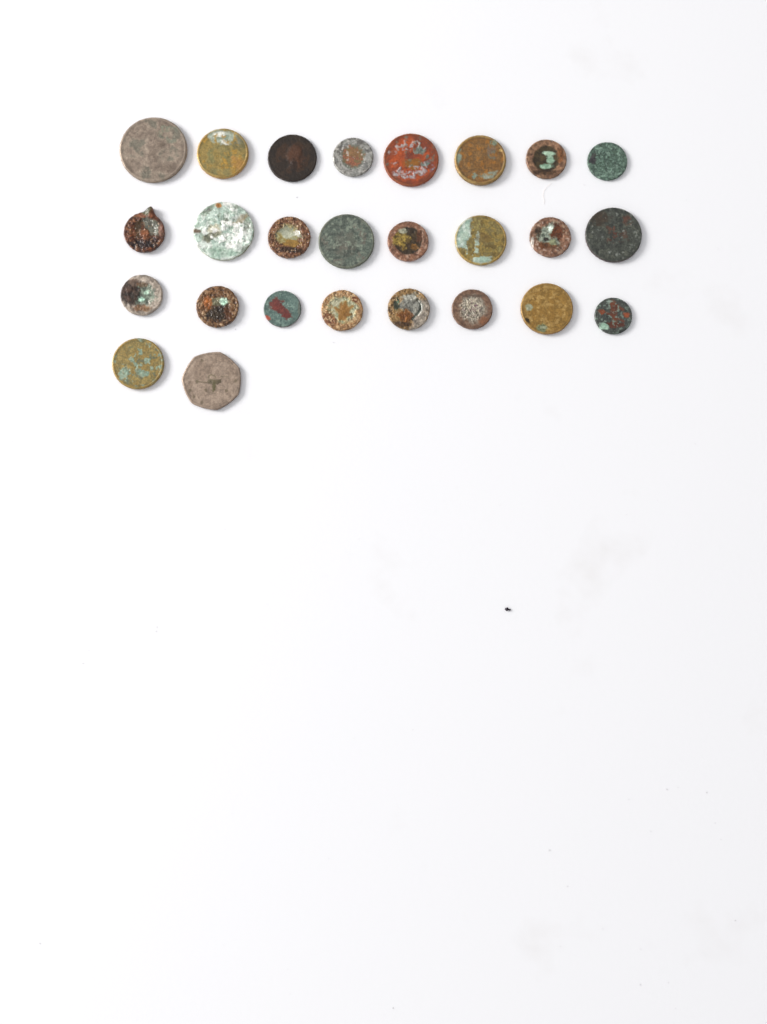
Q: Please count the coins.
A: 26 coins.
